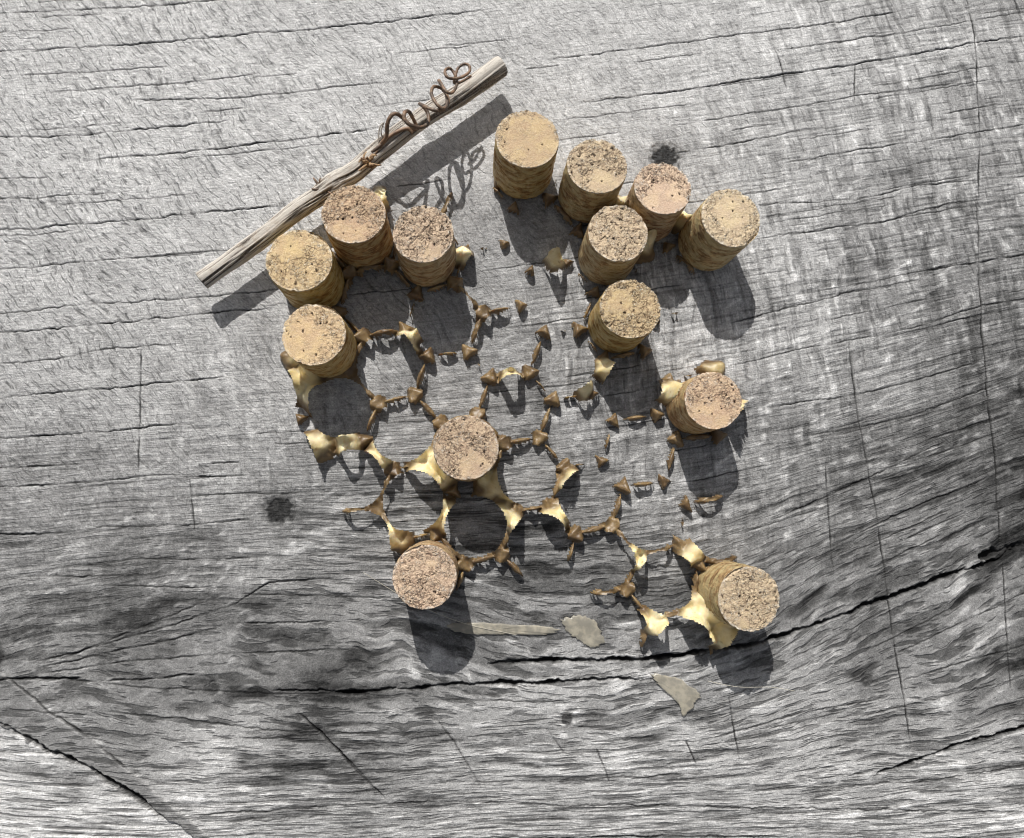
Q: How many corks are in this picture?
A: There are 14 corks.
